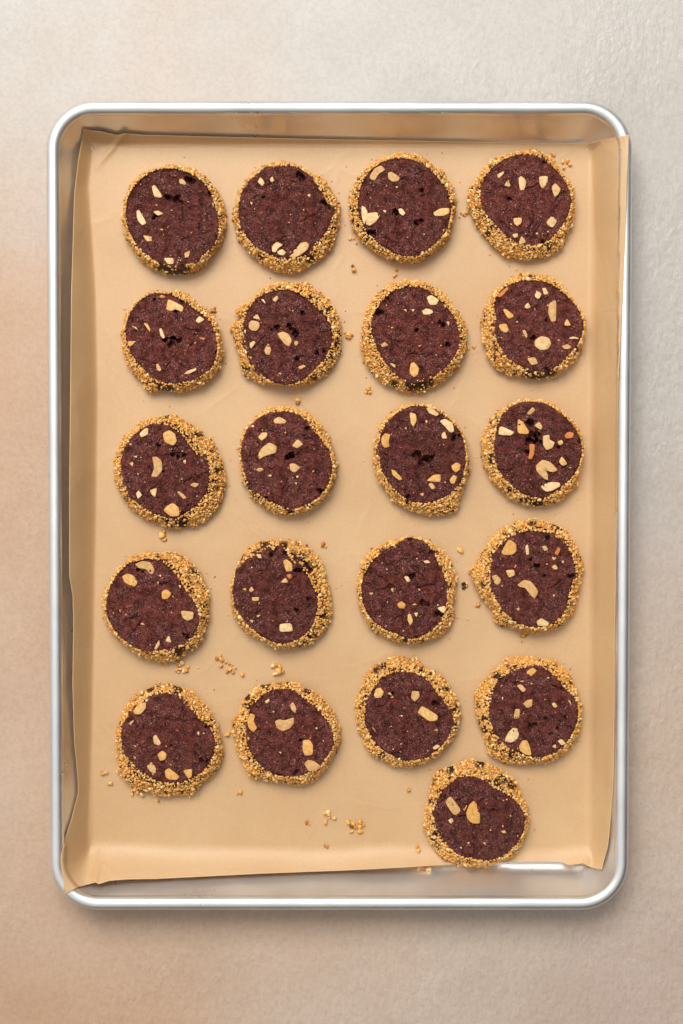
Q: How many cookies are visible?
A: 21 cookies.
